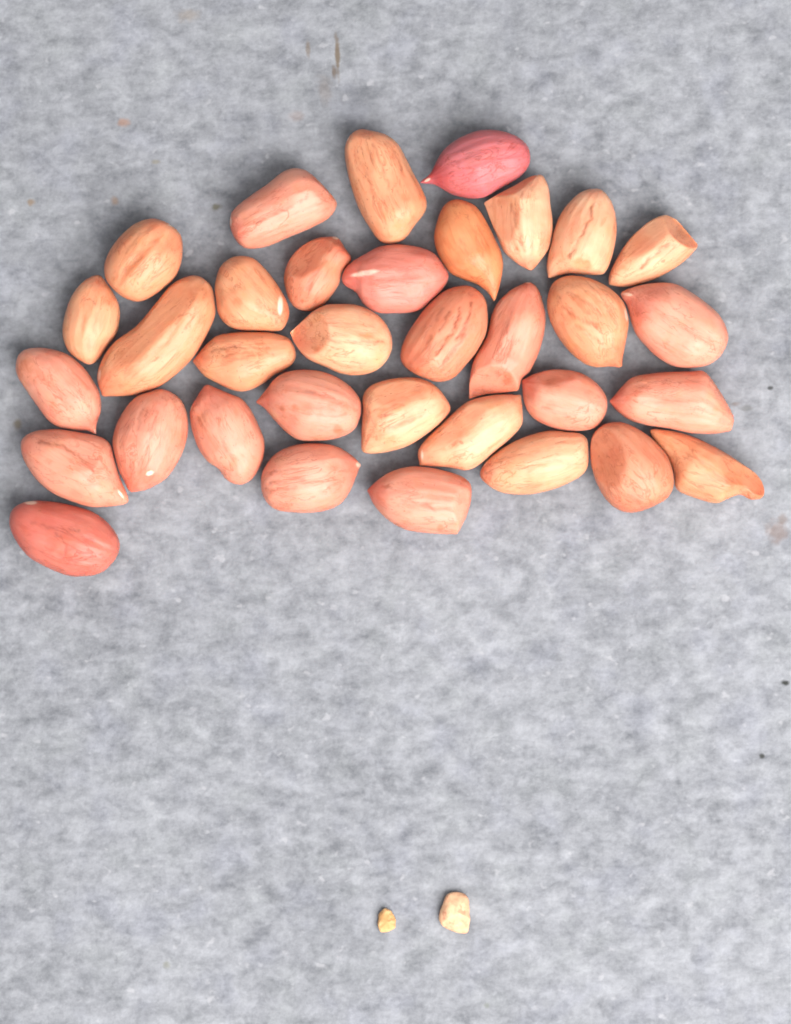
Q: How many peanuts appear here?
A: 34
